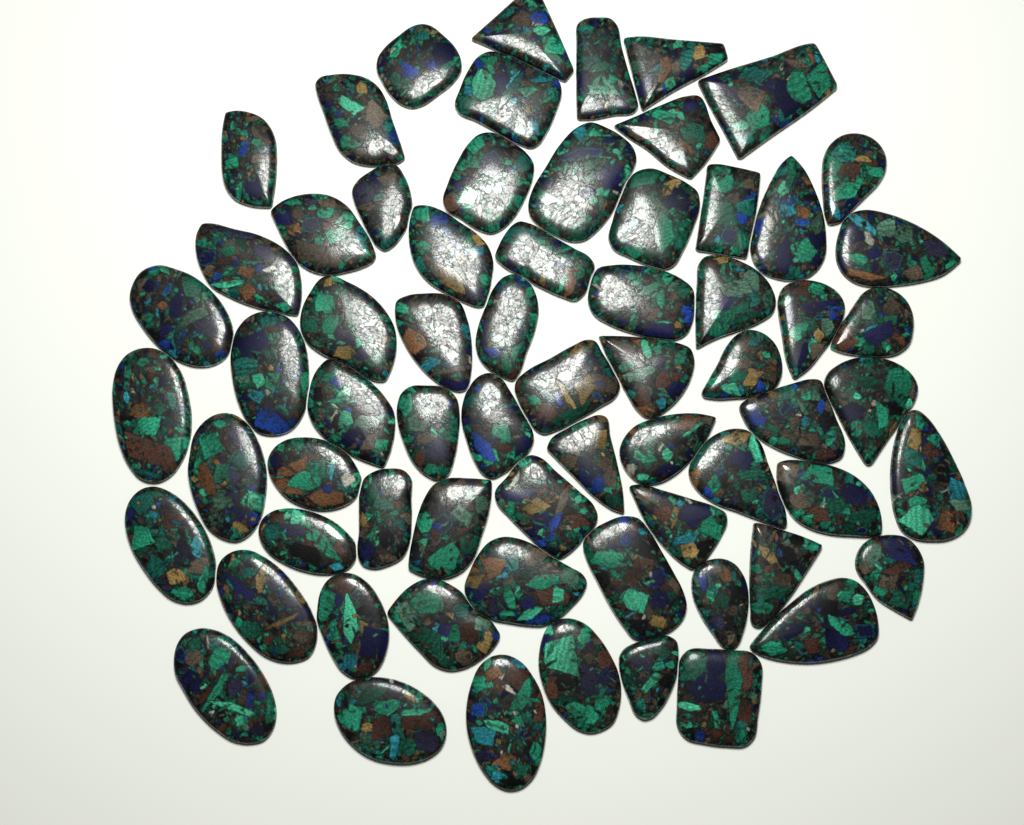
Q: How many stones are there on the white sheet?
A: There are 67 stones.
